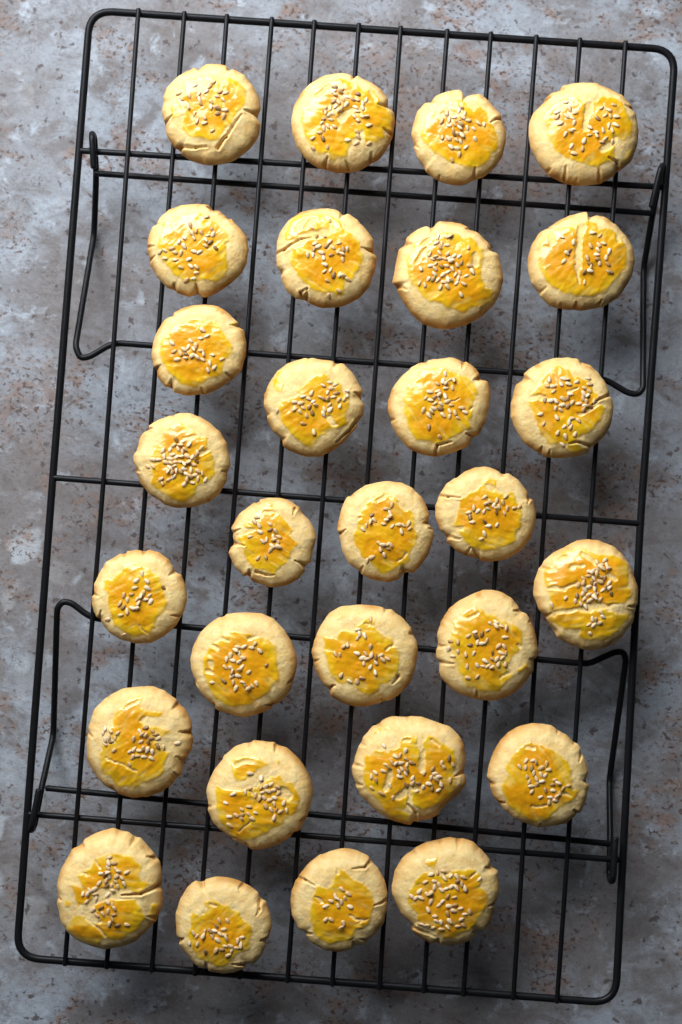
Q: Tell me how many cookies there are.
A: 29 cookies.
